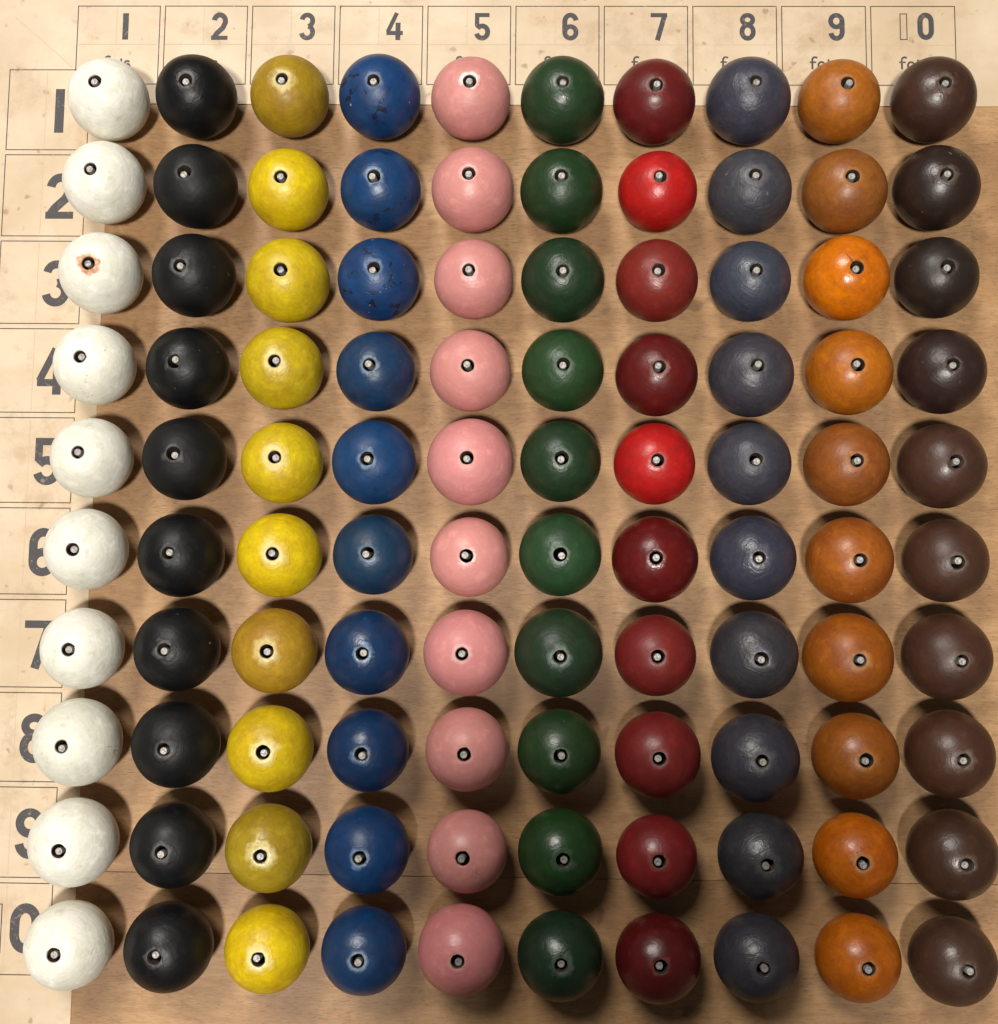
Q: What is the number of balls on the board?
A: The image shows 100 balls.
